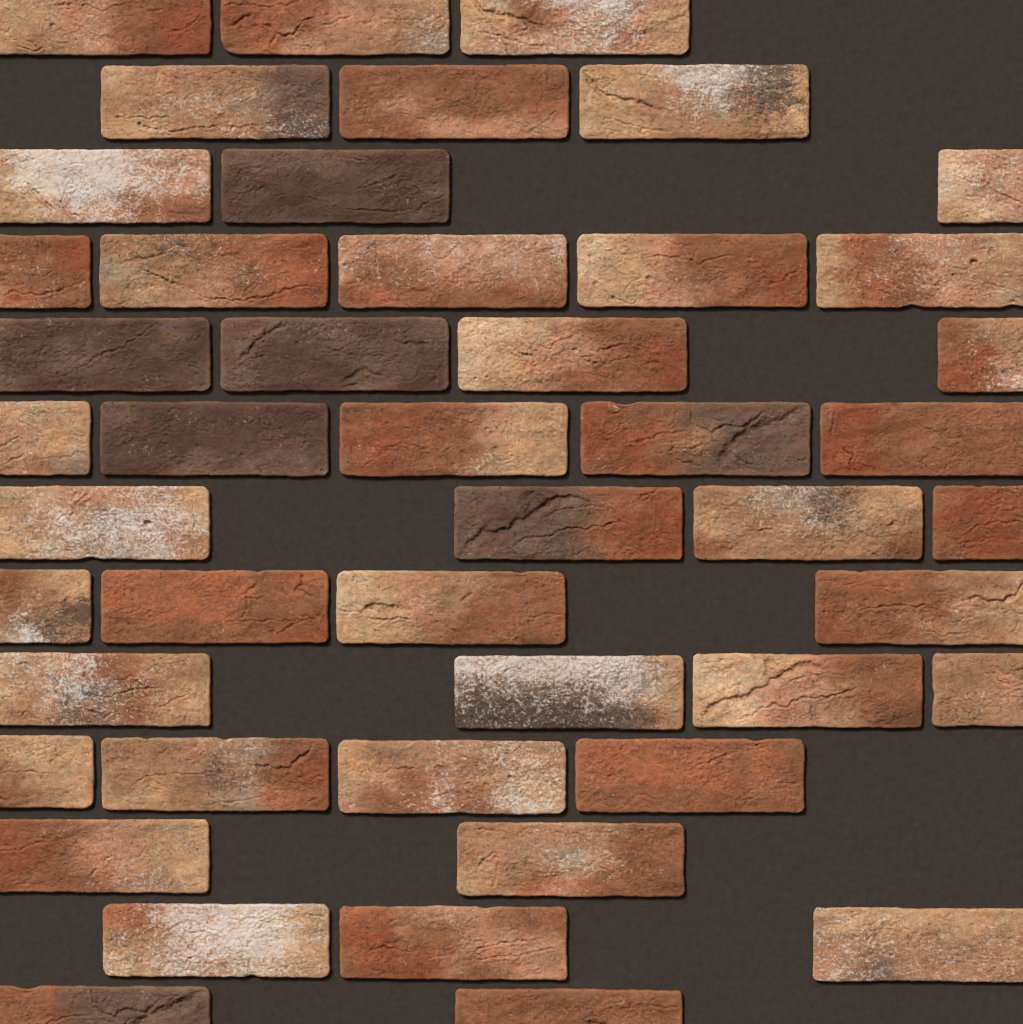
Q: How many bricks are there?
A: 46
